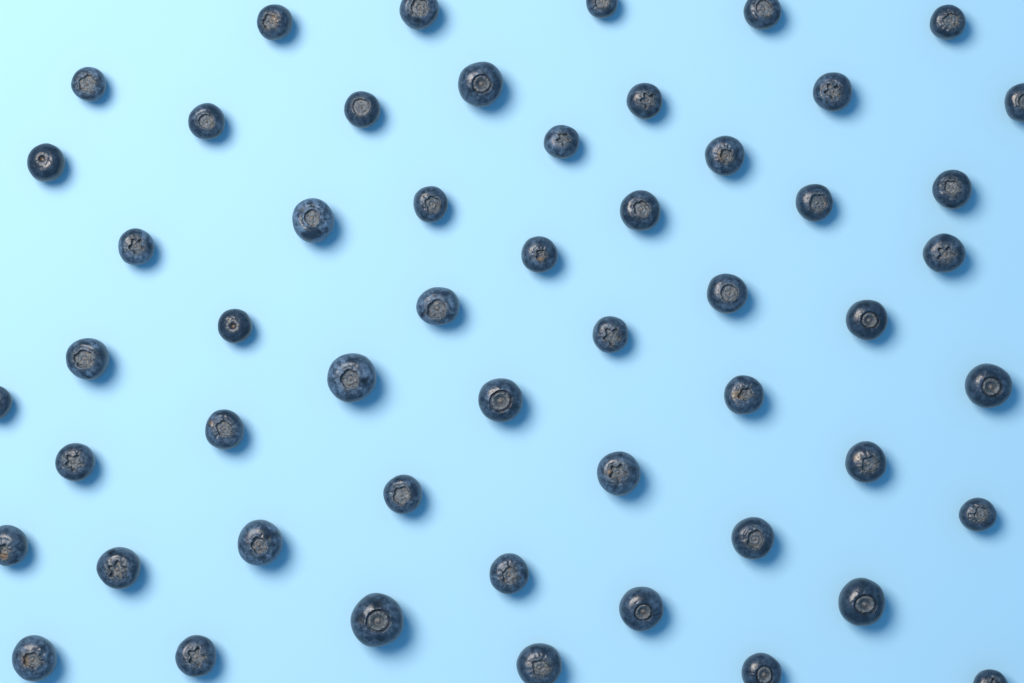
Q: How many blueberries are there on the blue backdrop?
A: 53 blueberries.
